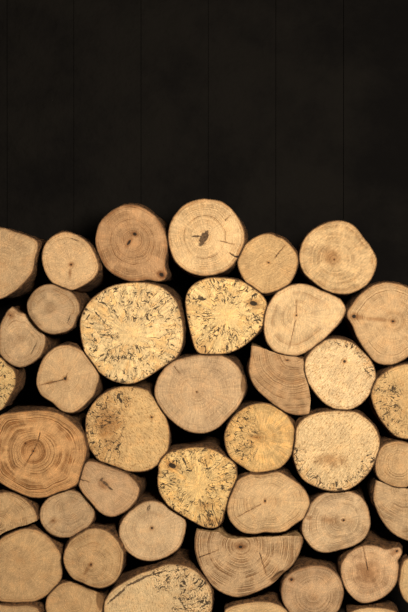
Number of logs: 42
